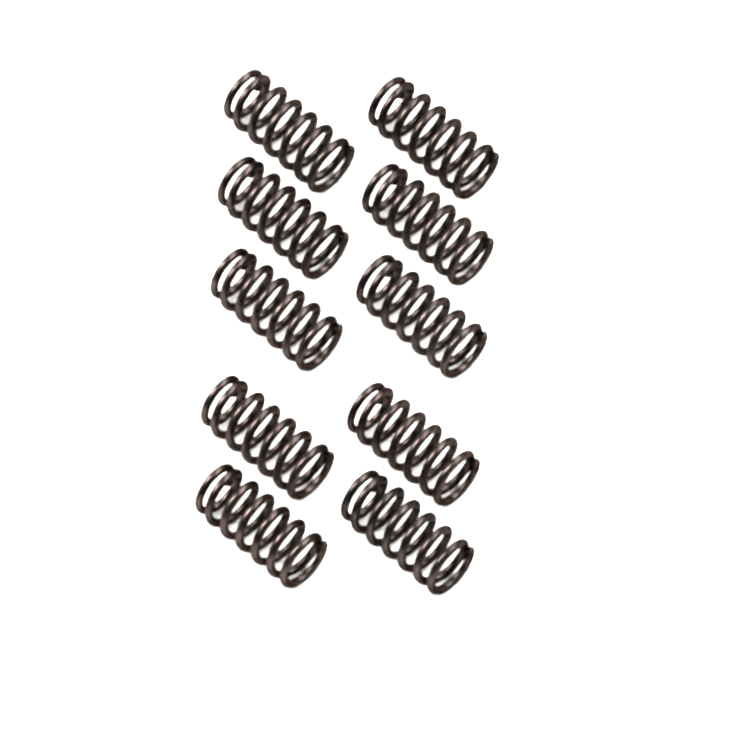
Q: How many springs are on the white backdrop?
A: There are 10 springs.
